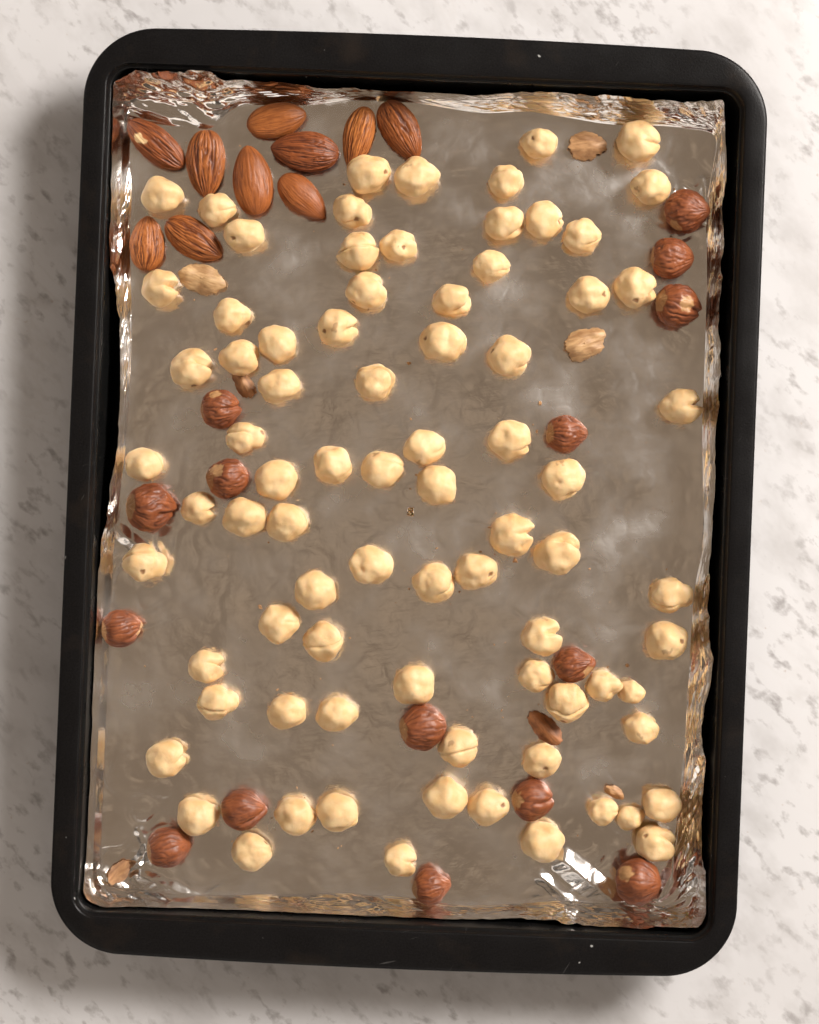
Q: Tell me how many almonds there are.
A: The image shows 10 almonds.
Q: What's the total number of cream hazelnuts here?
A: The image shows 80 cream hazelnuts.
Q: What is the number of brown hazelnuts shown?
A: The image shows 15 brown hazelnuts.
